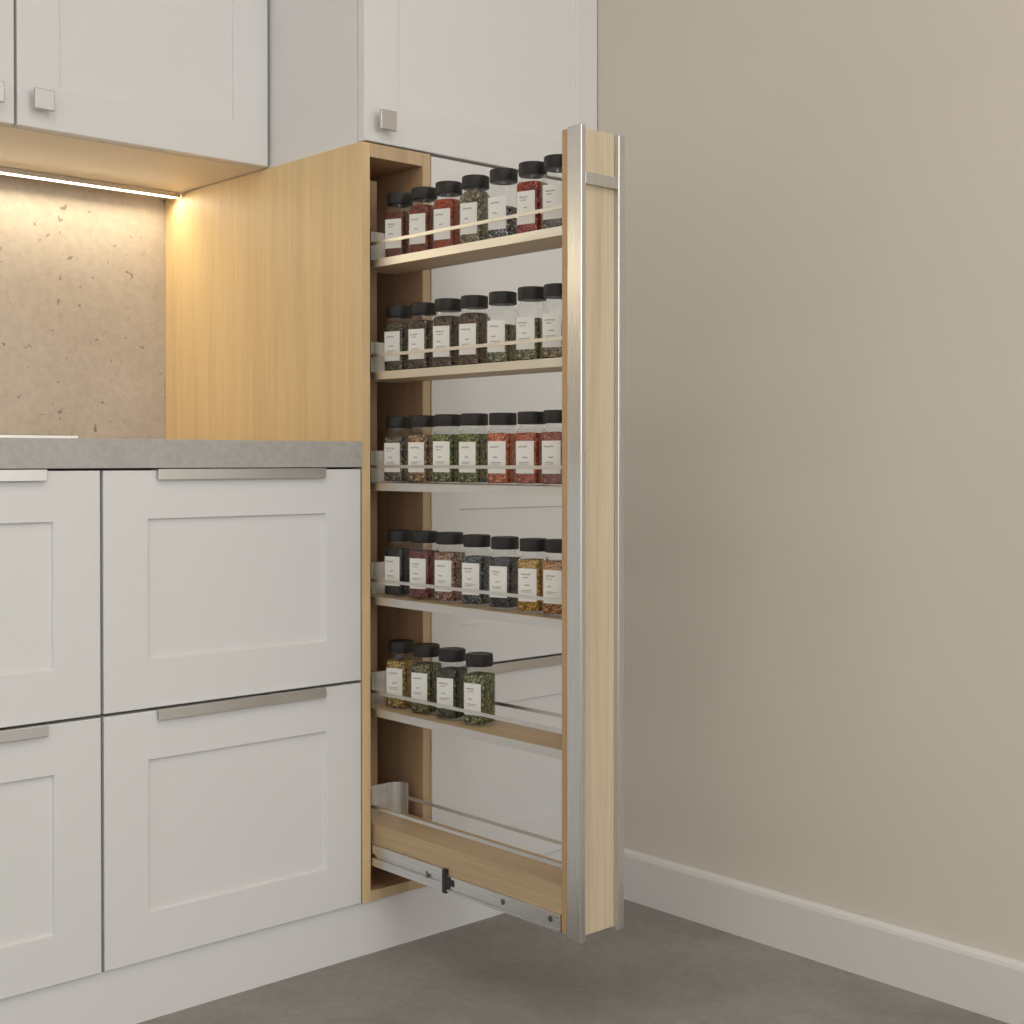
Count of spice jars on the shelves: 32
